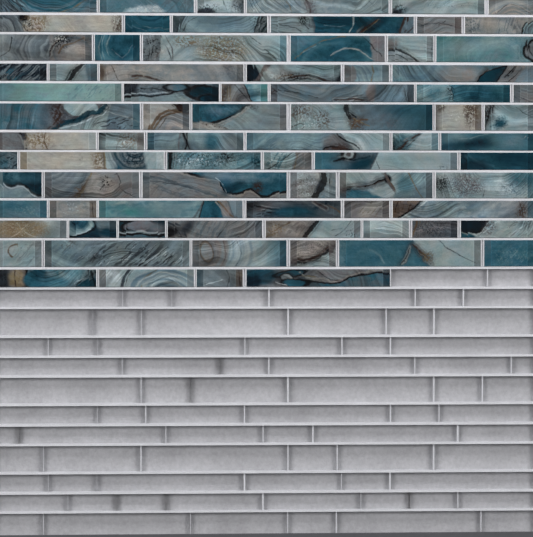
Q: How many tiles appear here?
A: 78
